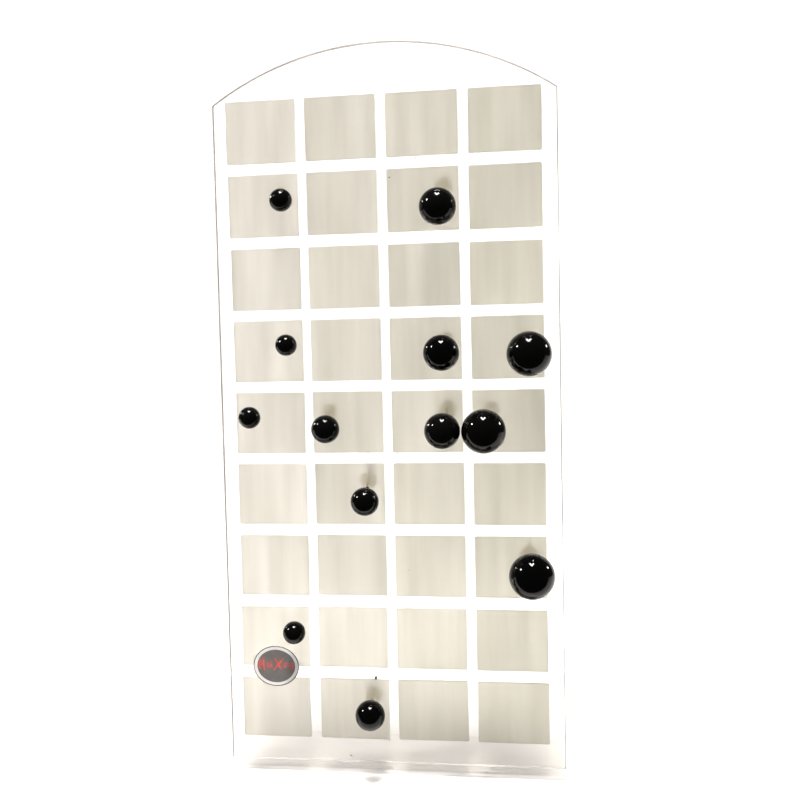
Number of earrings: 13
